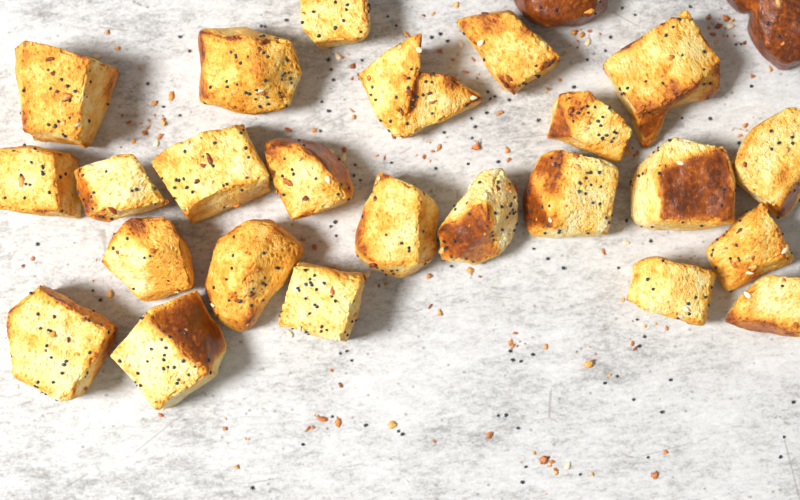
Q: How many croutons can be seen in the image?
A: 26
